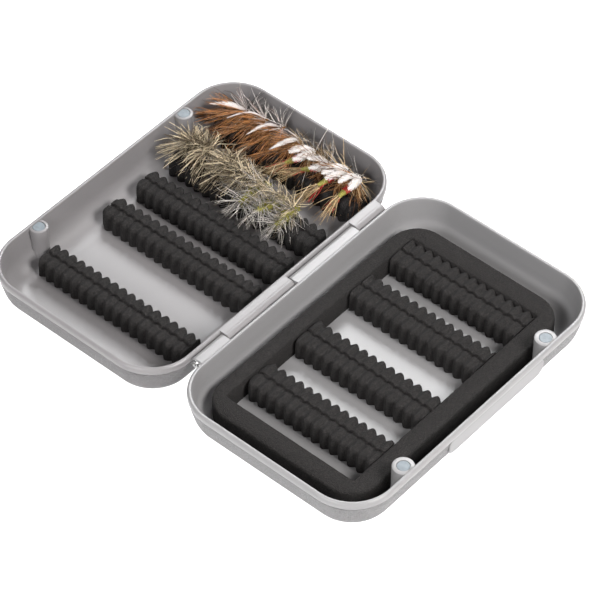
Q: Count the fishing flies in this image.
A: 15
